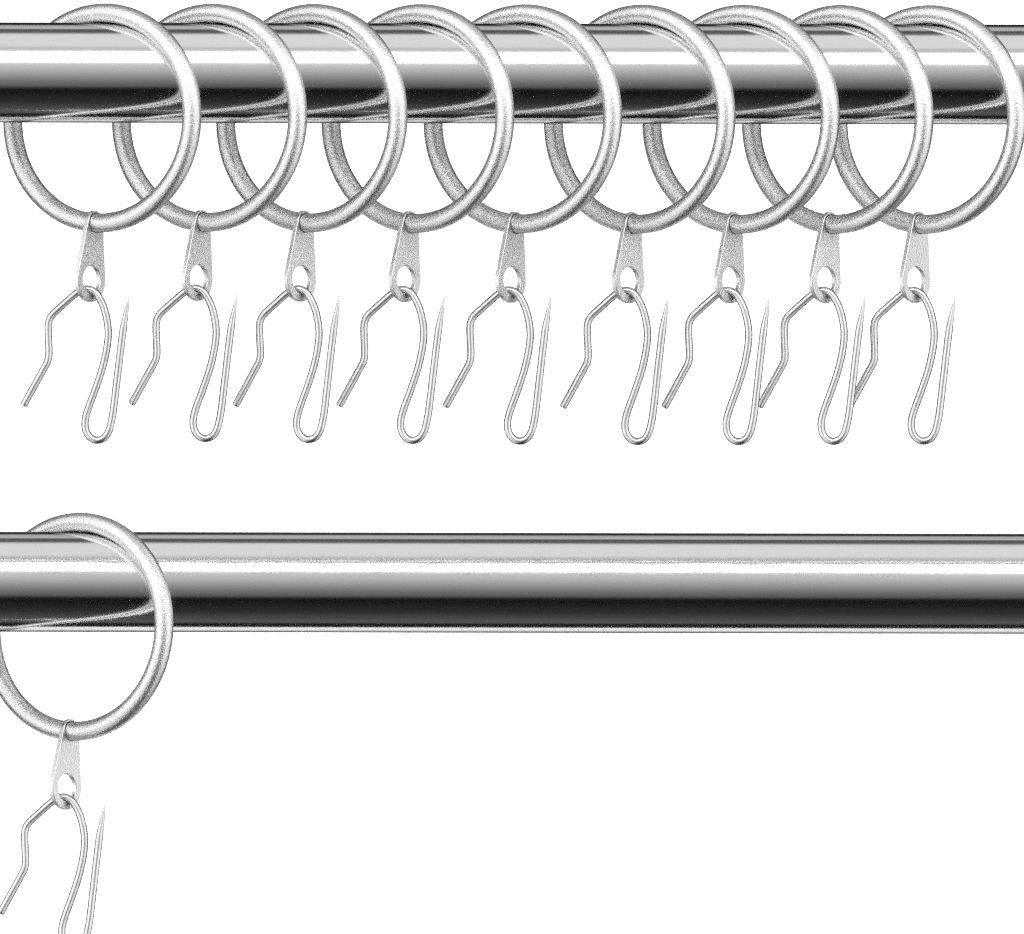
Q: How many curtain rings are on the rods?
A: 10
